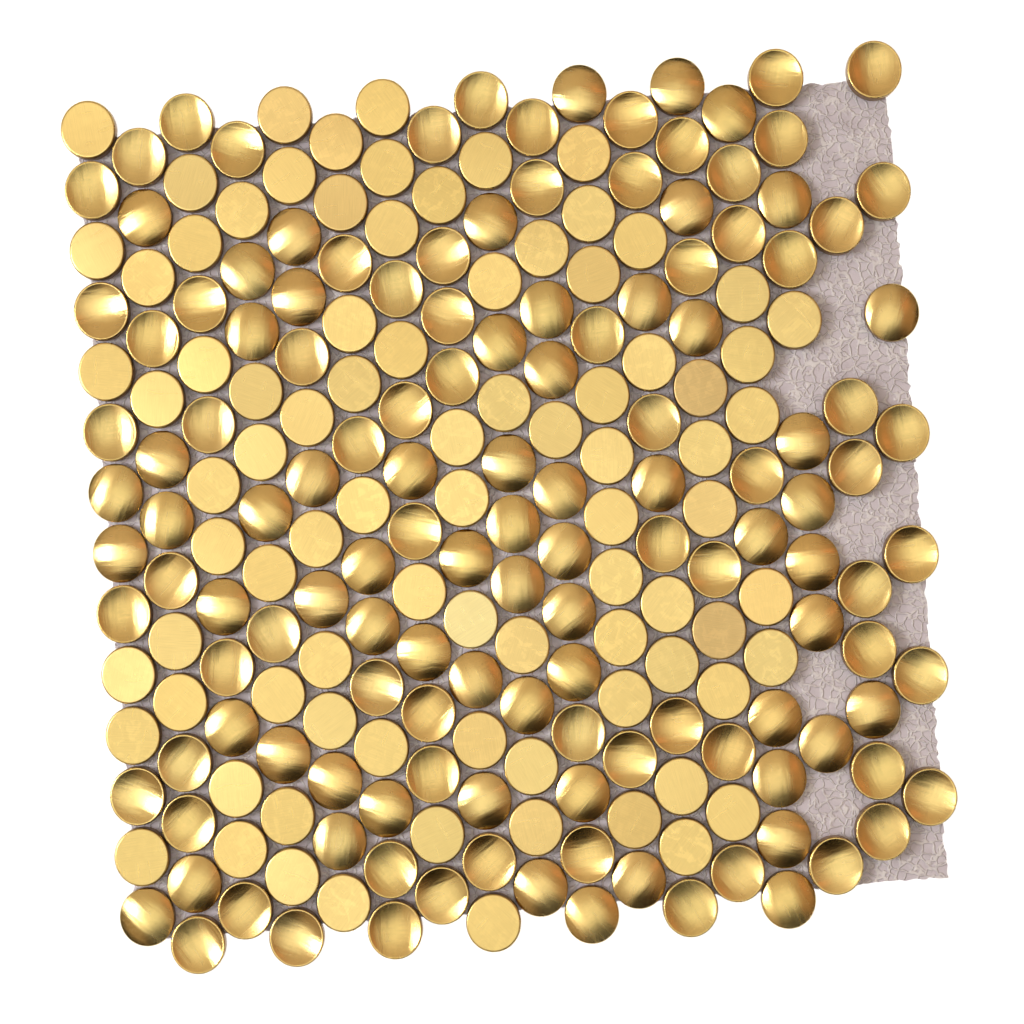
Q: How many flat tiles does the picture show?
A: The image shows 85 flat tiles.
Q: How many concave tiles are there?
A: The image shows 74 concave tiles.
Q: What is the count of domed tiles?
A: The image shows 63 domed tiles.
